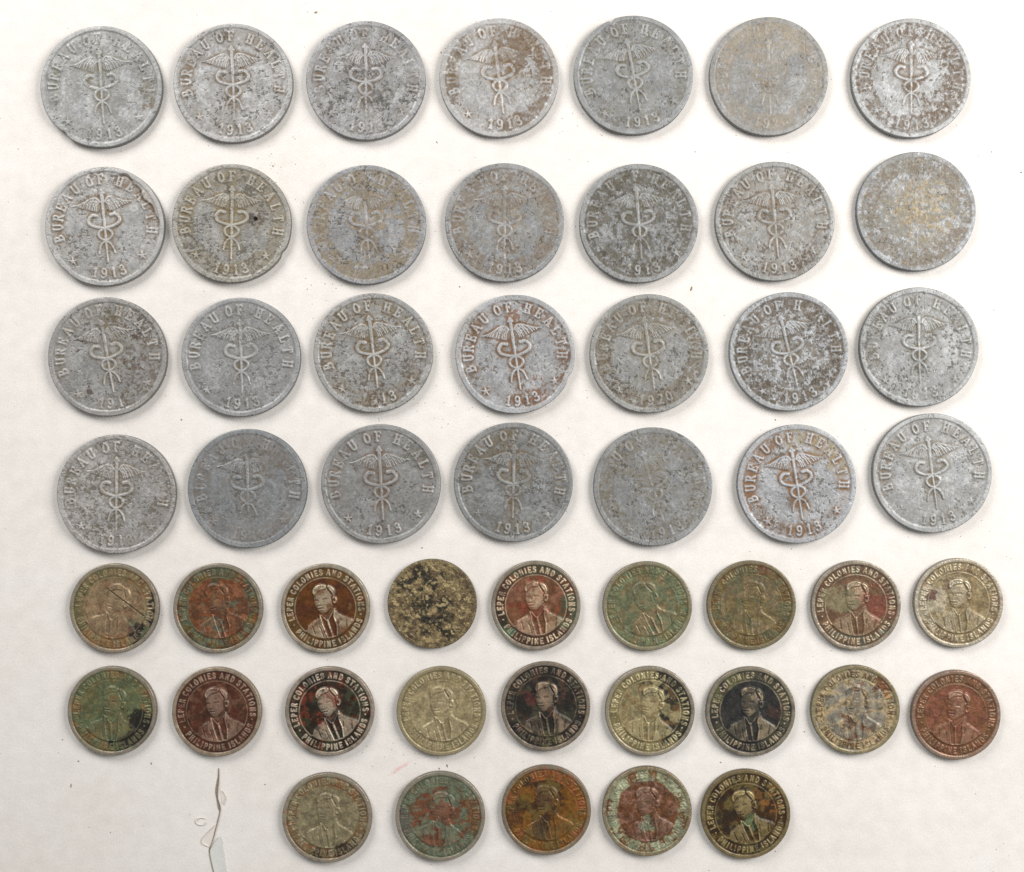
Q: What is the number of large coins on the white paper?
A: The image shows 28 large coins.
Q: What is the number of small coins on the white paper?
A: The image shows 23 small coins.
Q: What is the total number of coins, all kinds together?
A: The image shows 51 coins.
